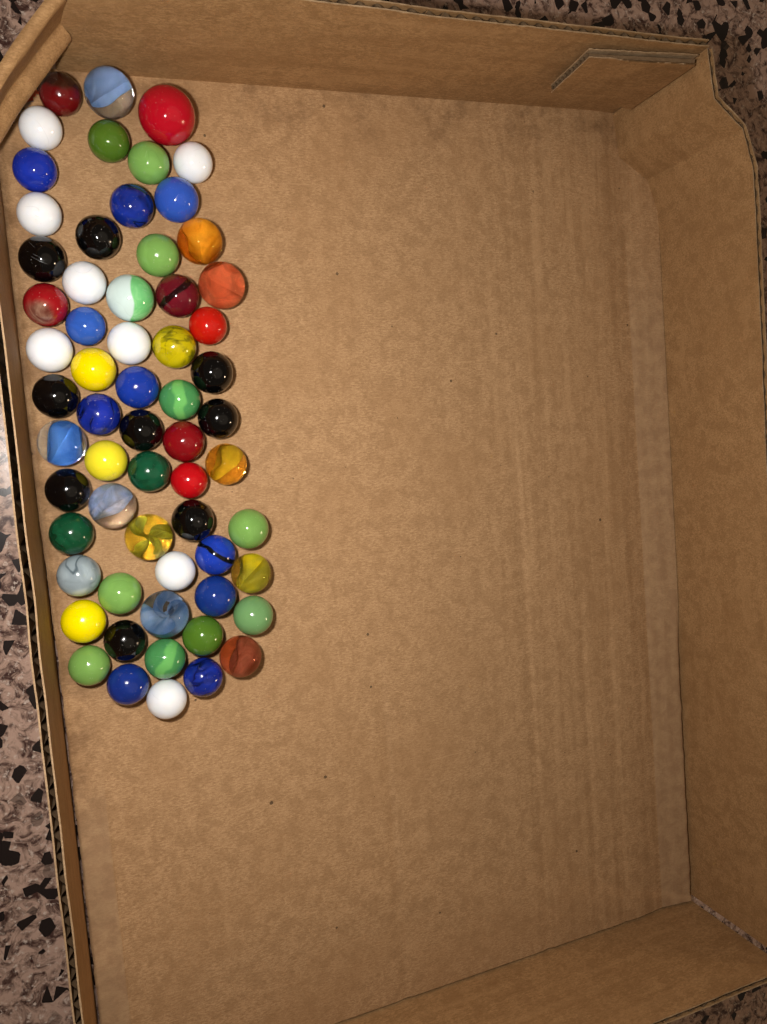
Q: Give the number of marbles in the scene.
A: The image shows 62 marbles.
